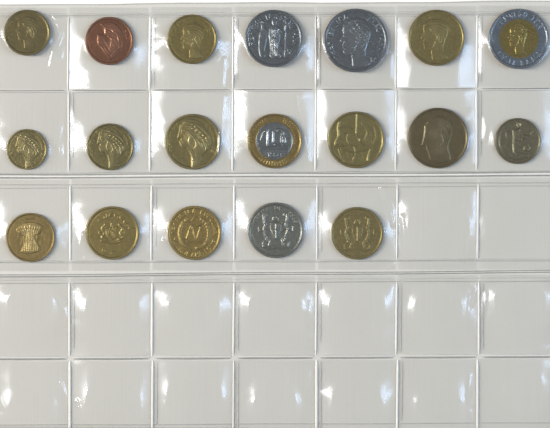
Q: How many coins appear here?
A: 19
